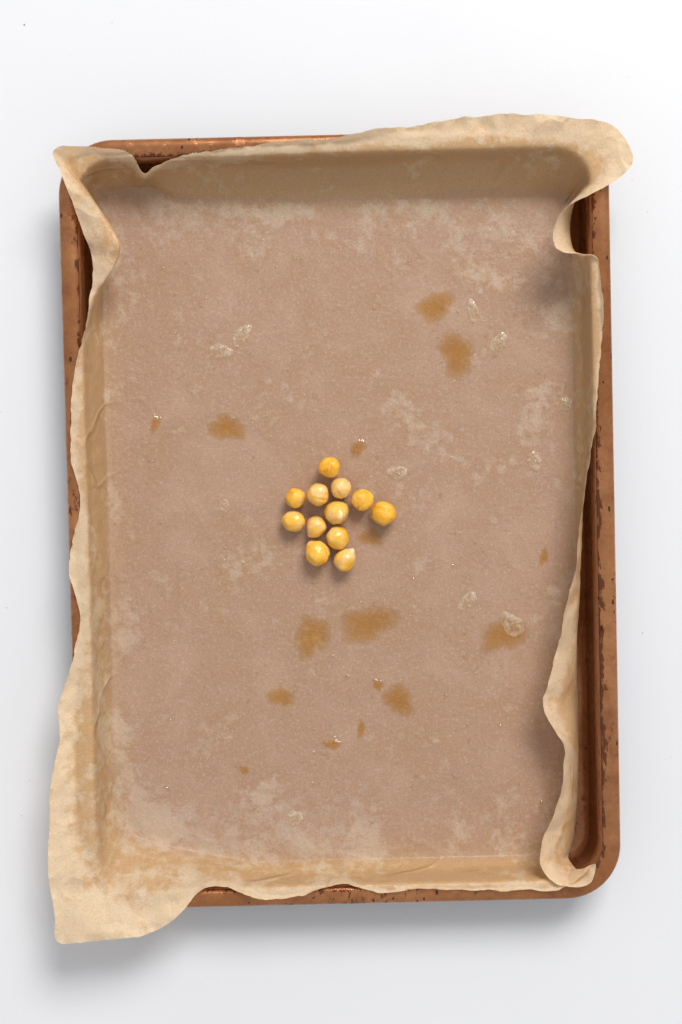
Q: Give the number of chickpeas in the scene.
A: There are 12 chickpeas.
